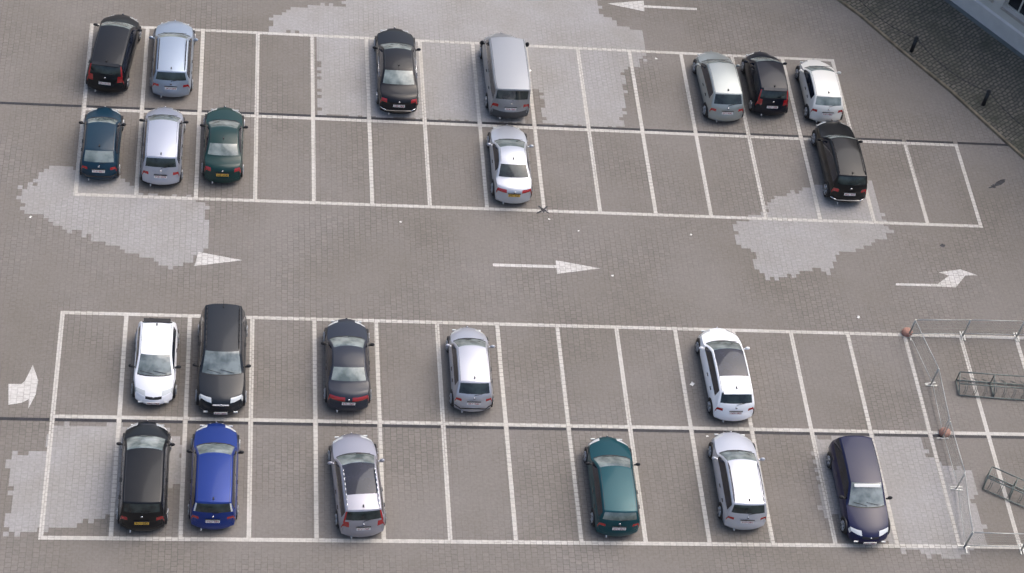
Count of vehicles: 23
